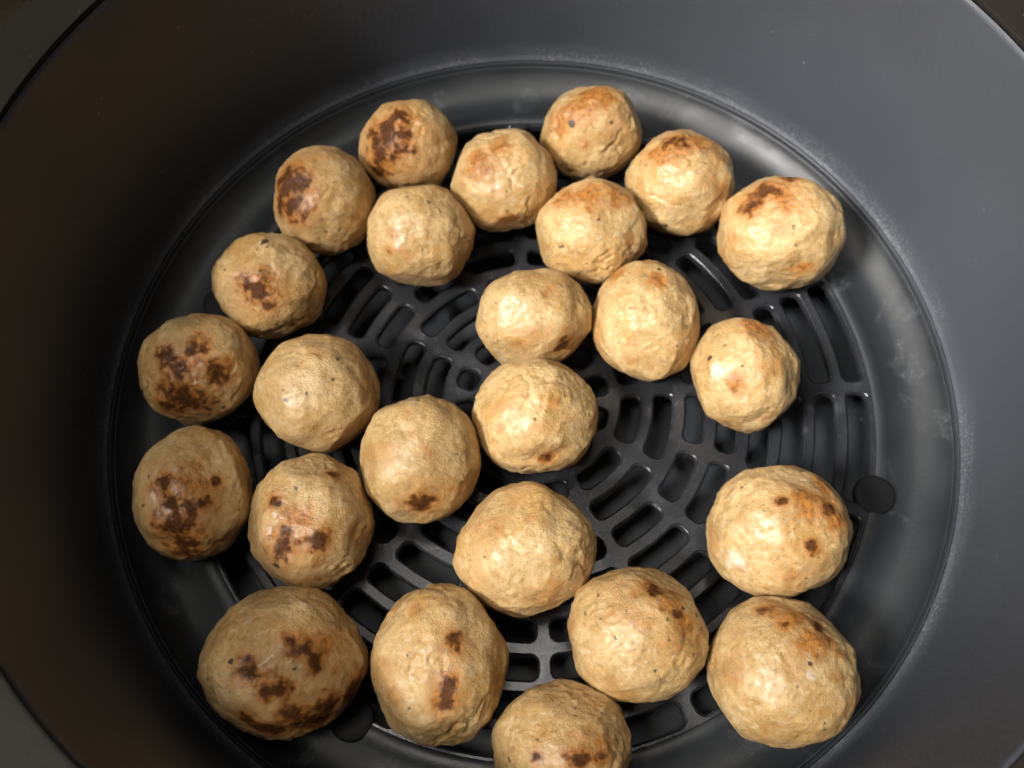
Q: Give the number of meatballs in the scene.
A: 25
